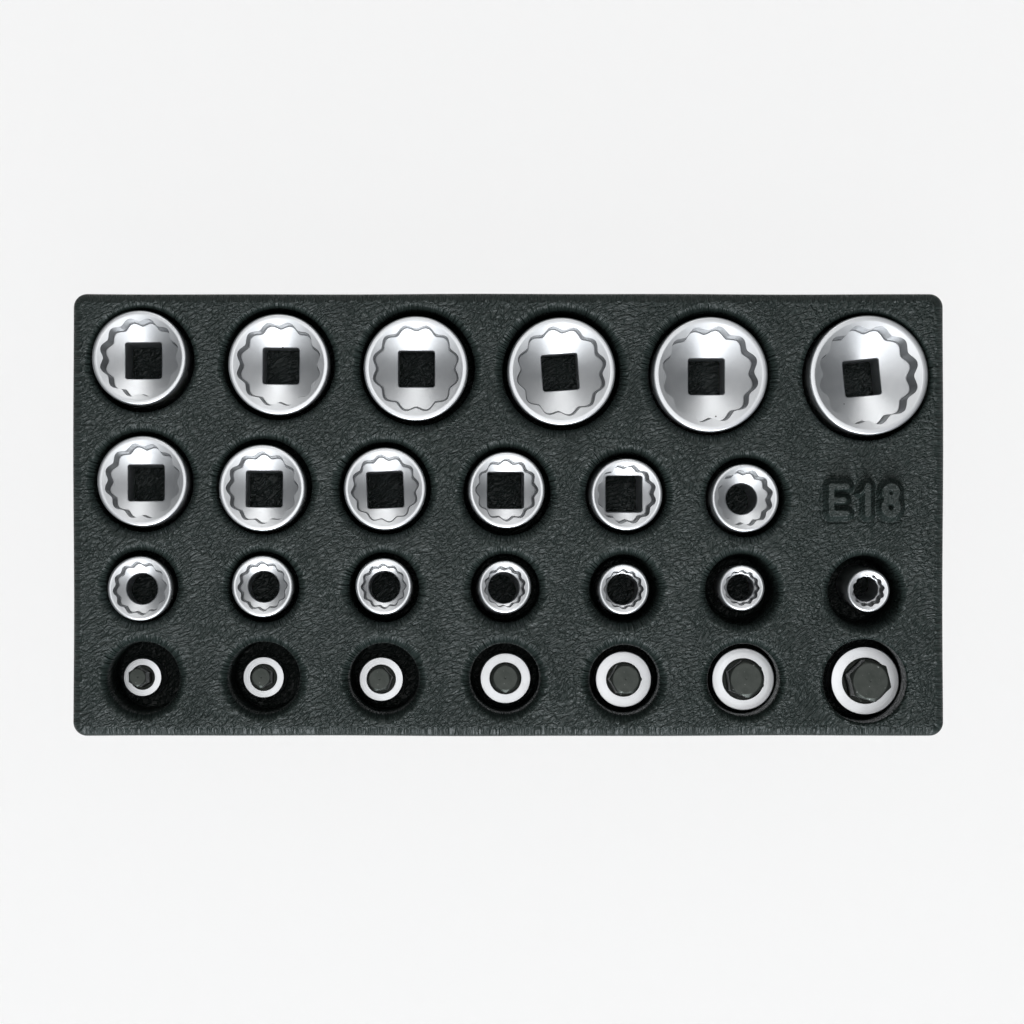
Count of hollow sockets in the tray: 19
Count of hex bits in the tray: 7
